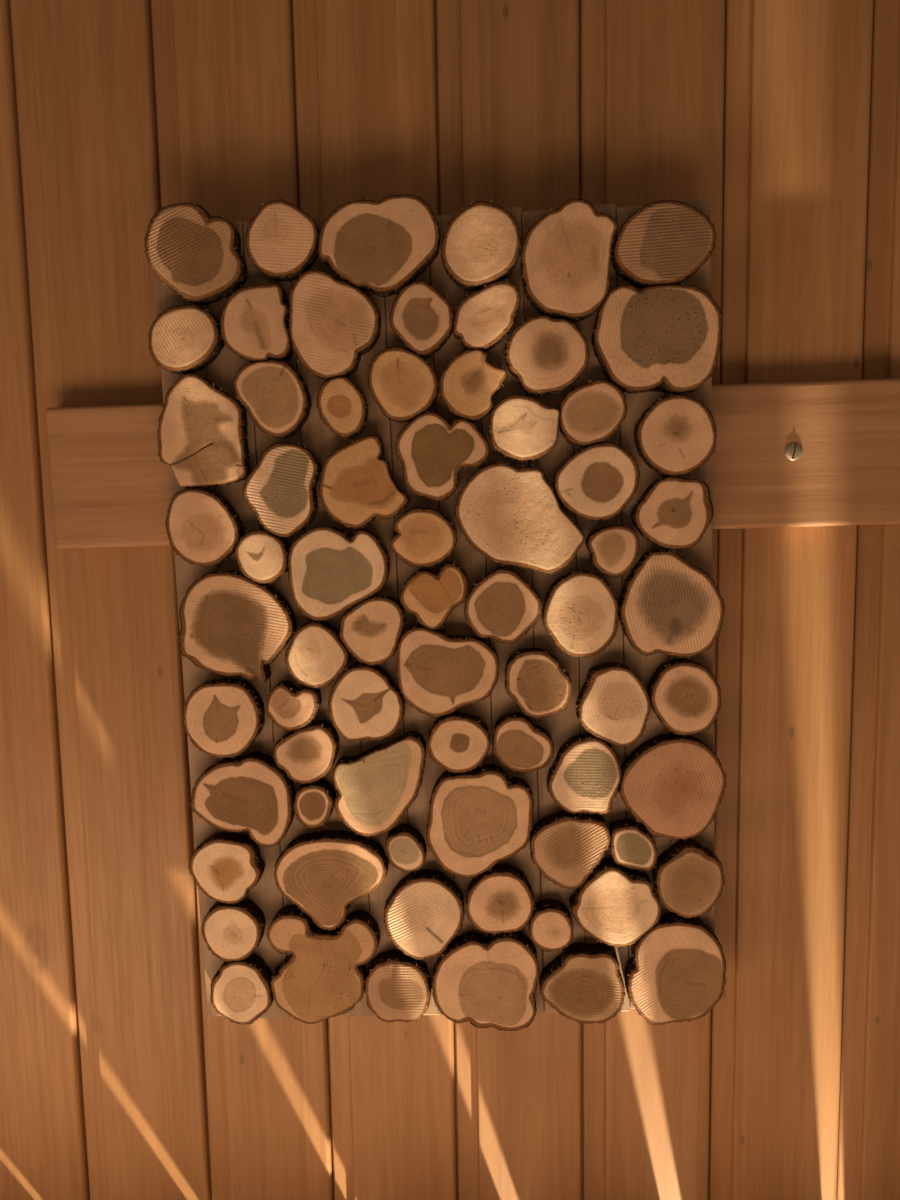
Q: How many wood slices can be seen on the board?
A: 72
